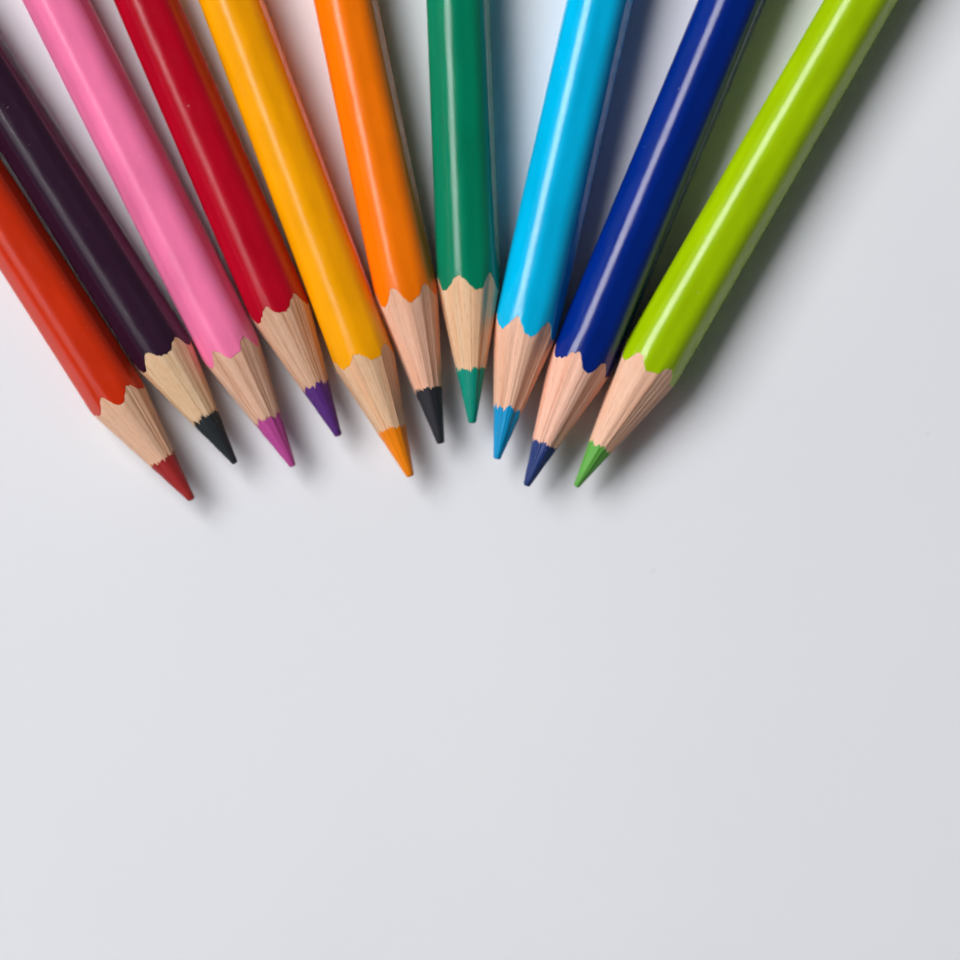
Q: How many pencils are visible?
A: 10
